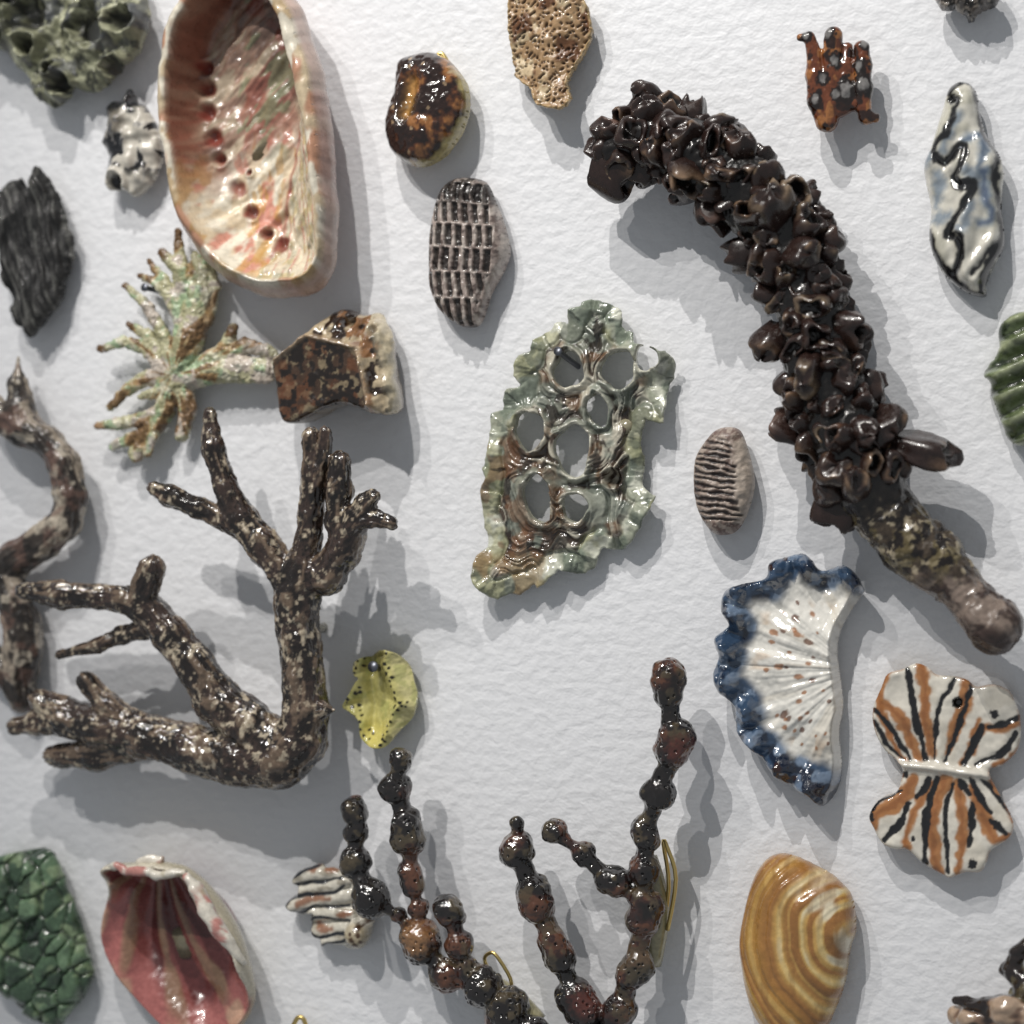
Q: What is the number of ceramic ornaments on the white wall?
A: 28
